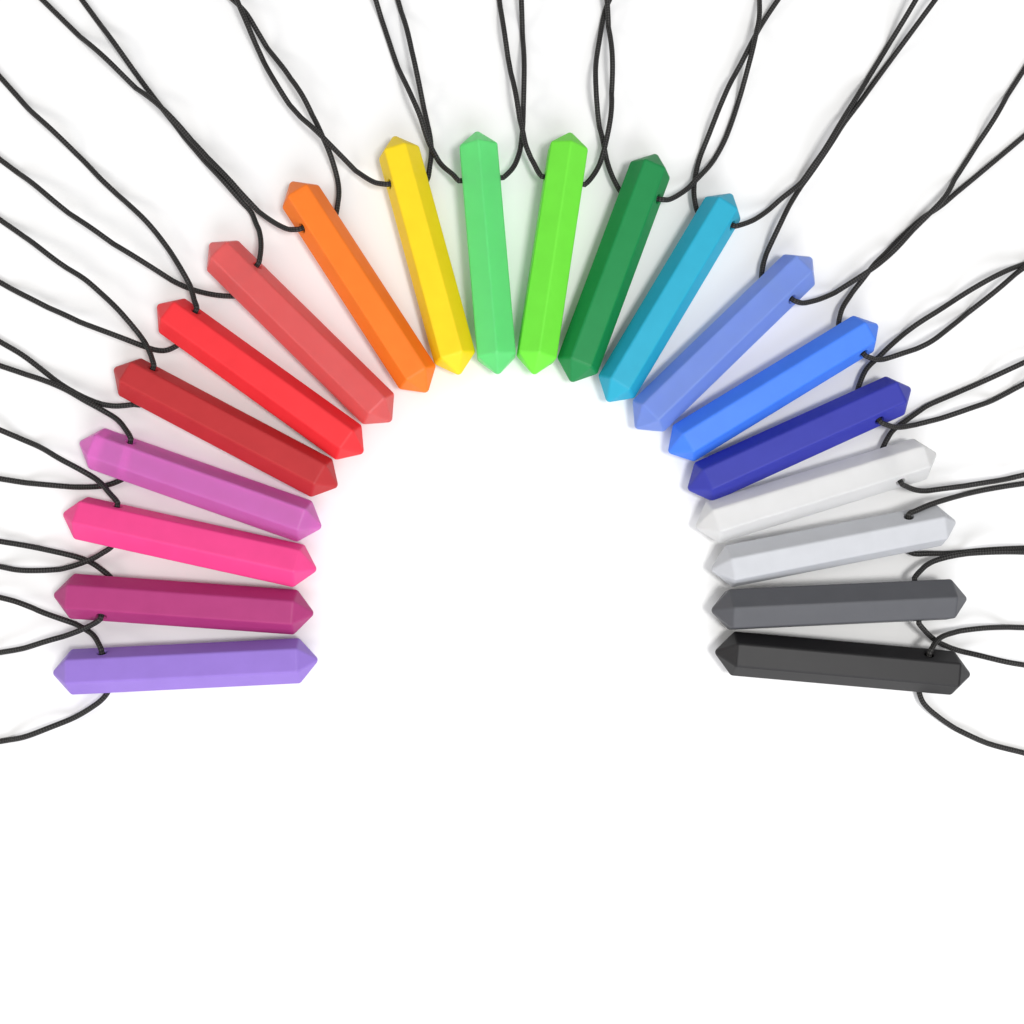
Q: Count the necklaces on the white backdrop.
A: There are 20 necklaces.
